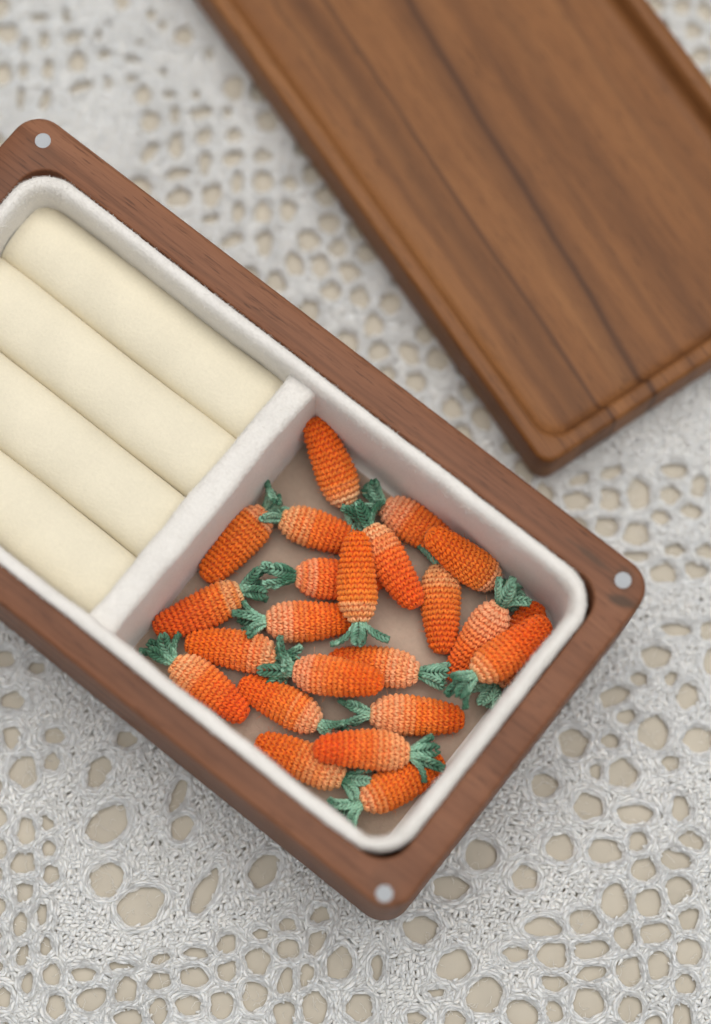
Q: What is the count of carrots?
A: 23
